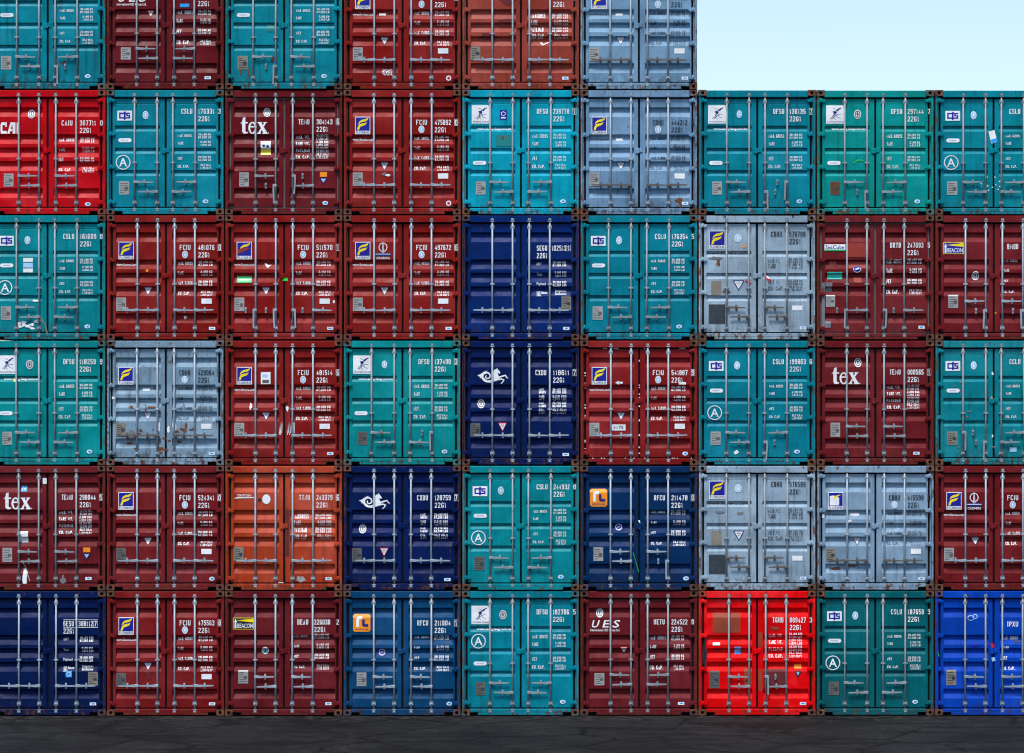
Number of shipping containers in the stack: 51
